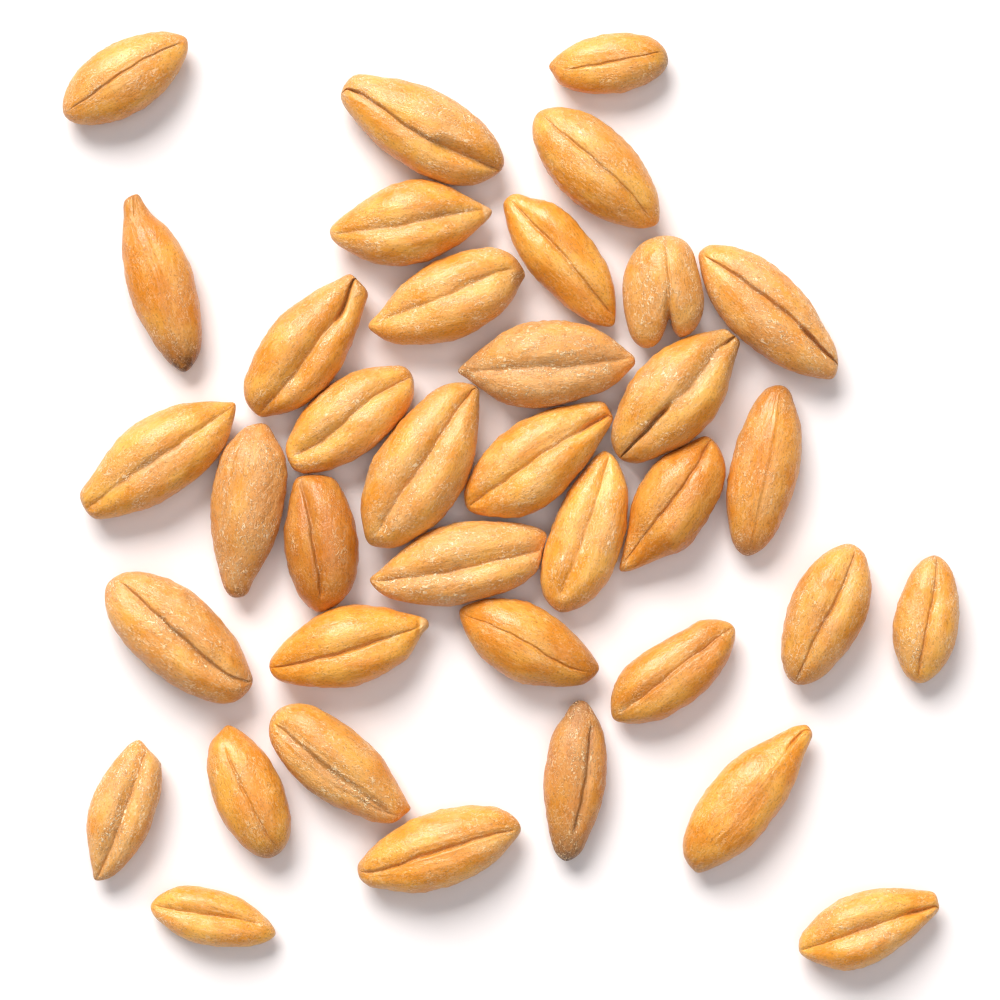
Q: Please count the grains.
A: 37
